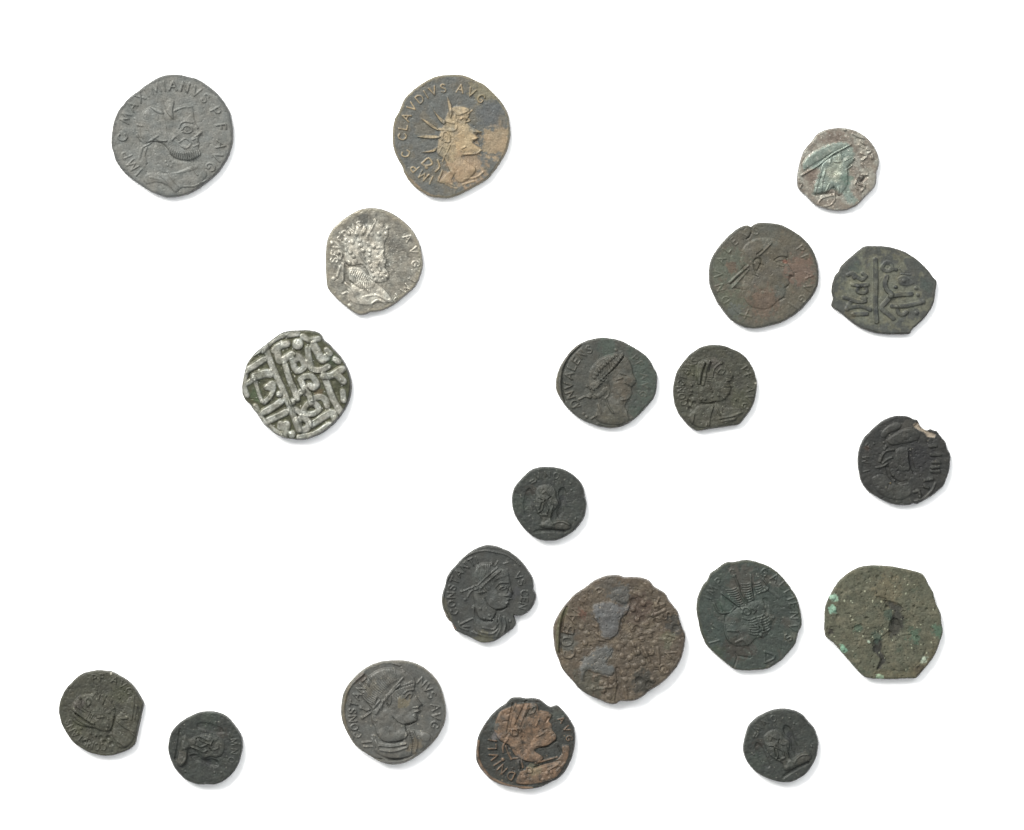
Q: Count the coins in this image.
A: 20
